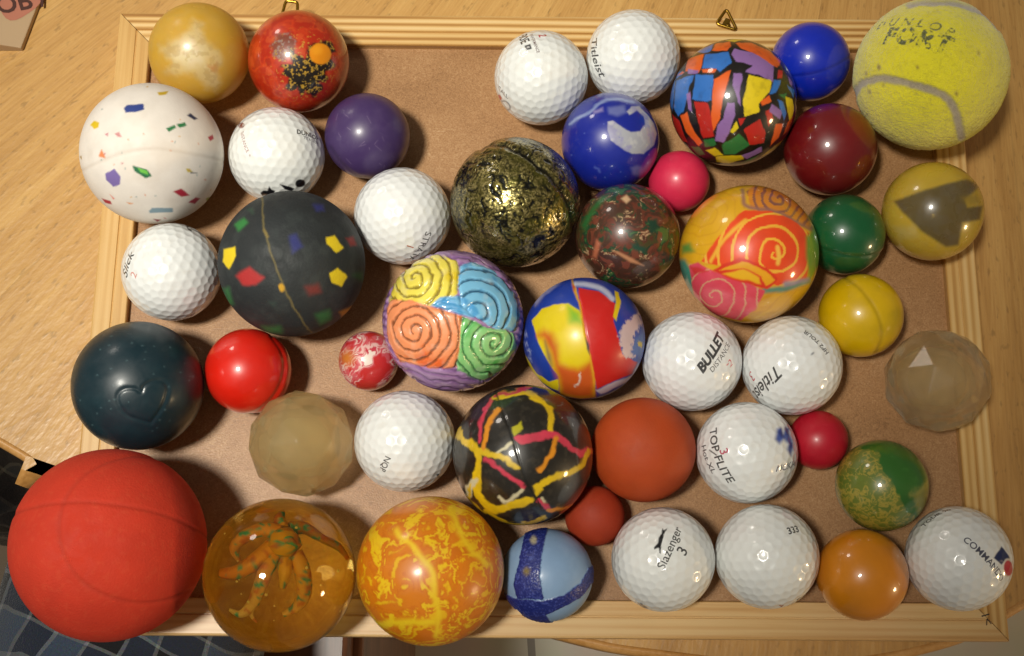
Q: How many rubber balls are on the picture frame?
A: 33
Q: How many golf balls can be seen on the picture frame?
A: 12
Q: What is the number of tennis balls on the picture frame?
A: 1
